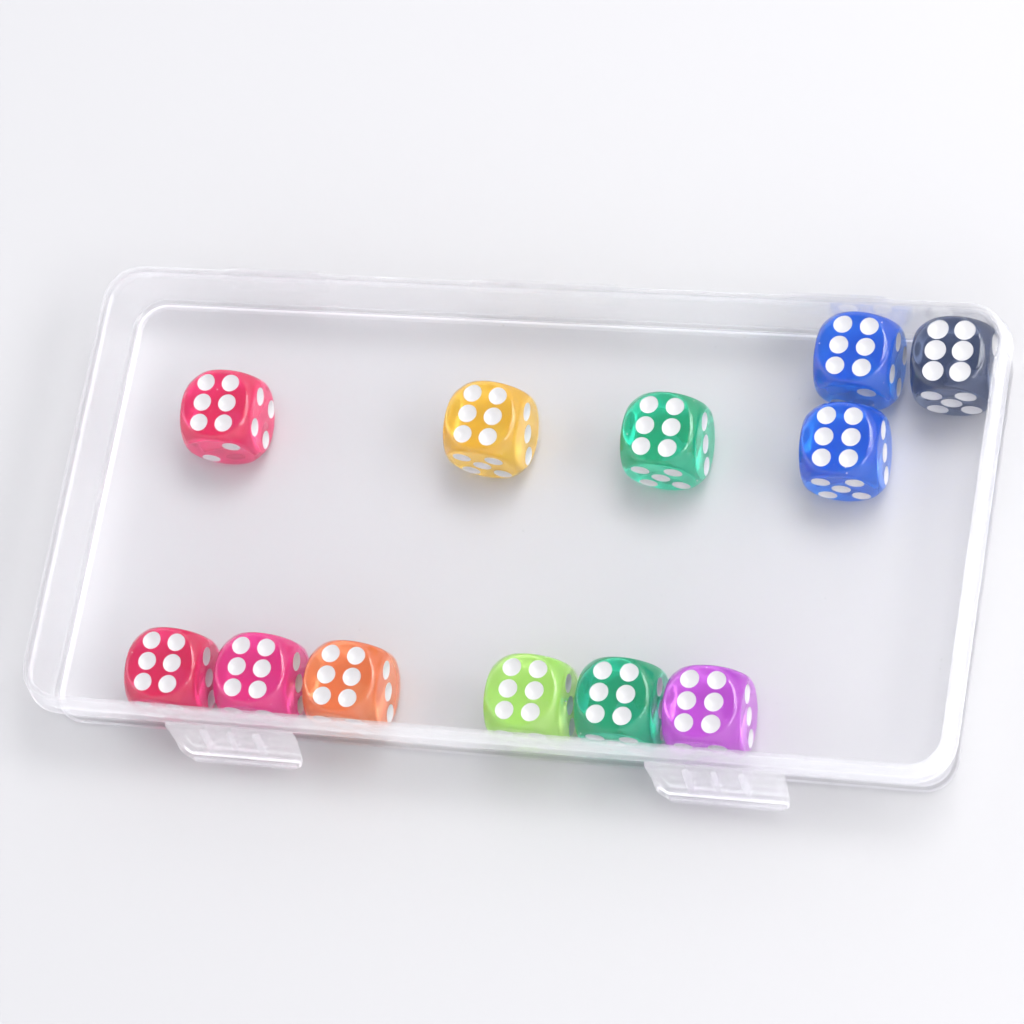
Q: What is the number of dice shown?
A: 12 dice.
